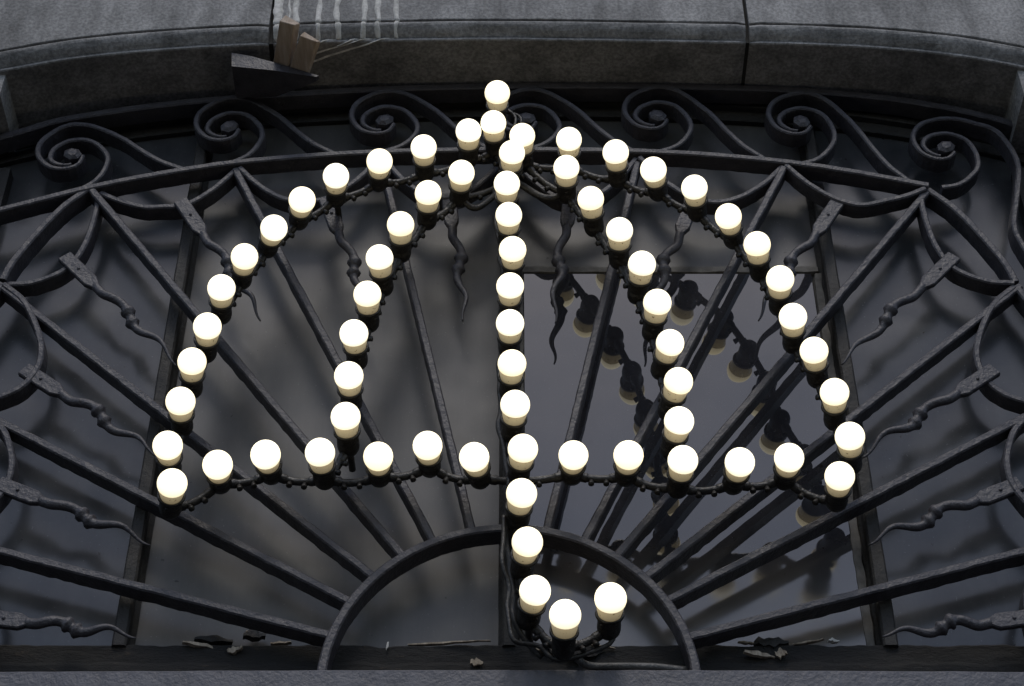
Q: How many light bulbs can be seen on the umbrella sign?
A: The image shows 69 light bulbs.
